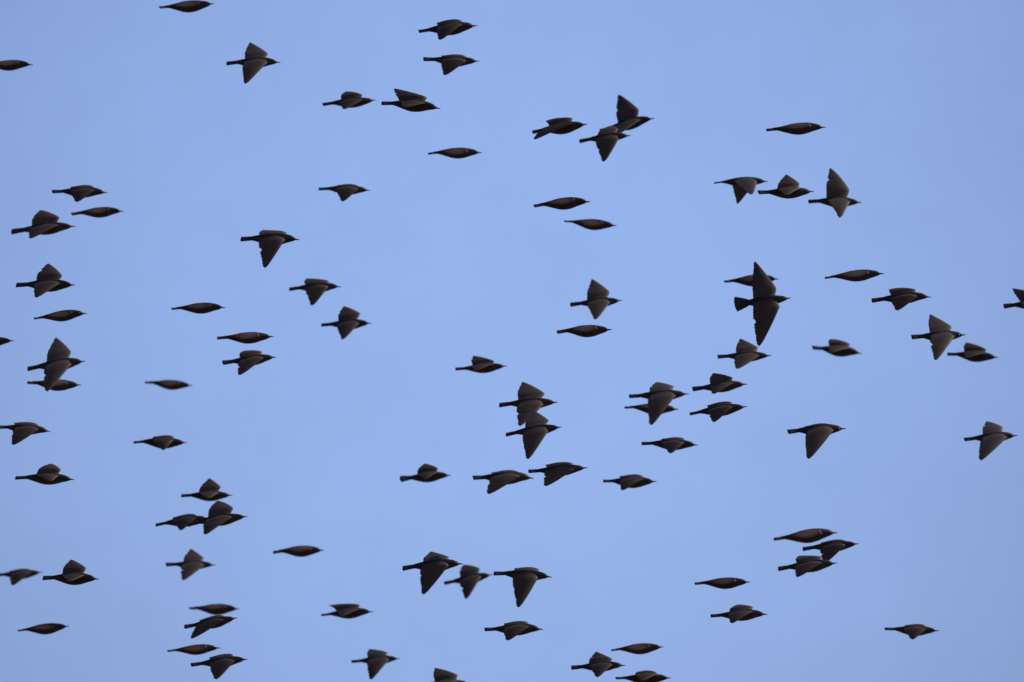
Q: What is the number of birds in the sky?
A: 89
